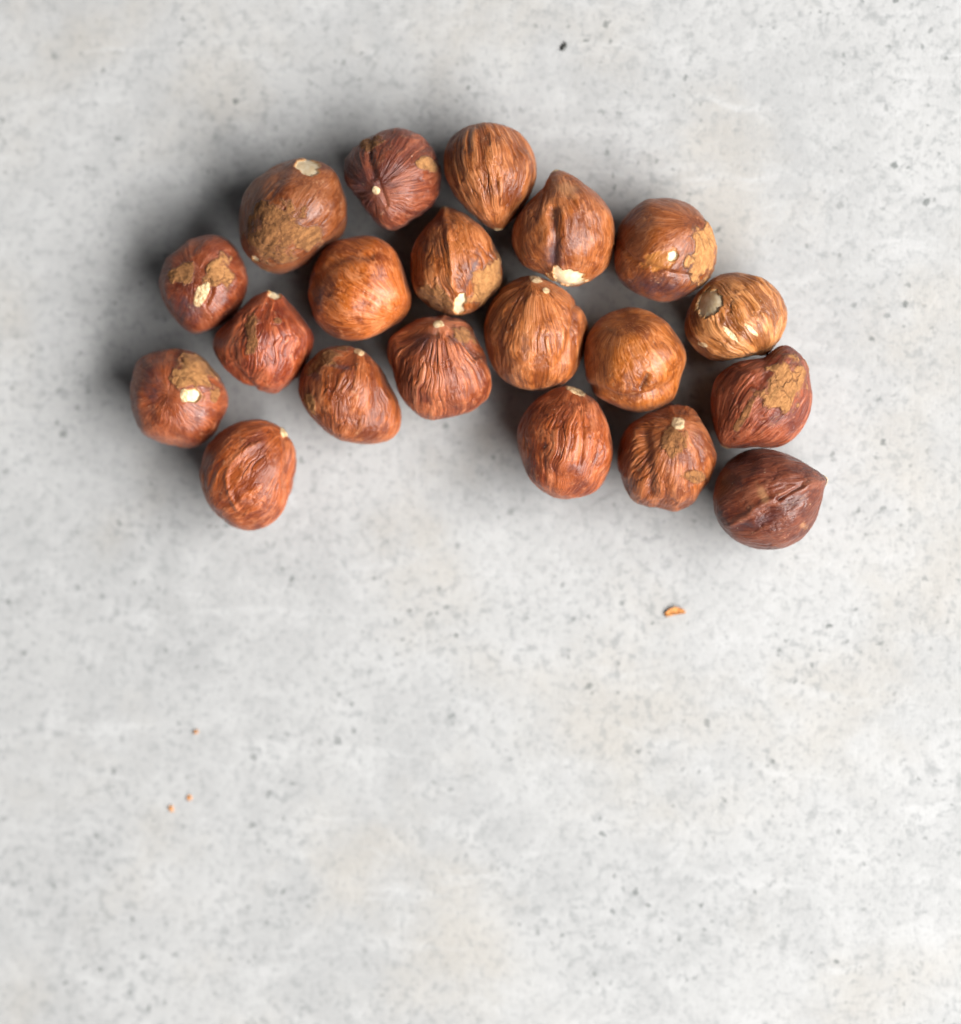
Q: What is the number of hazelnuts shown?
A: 20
